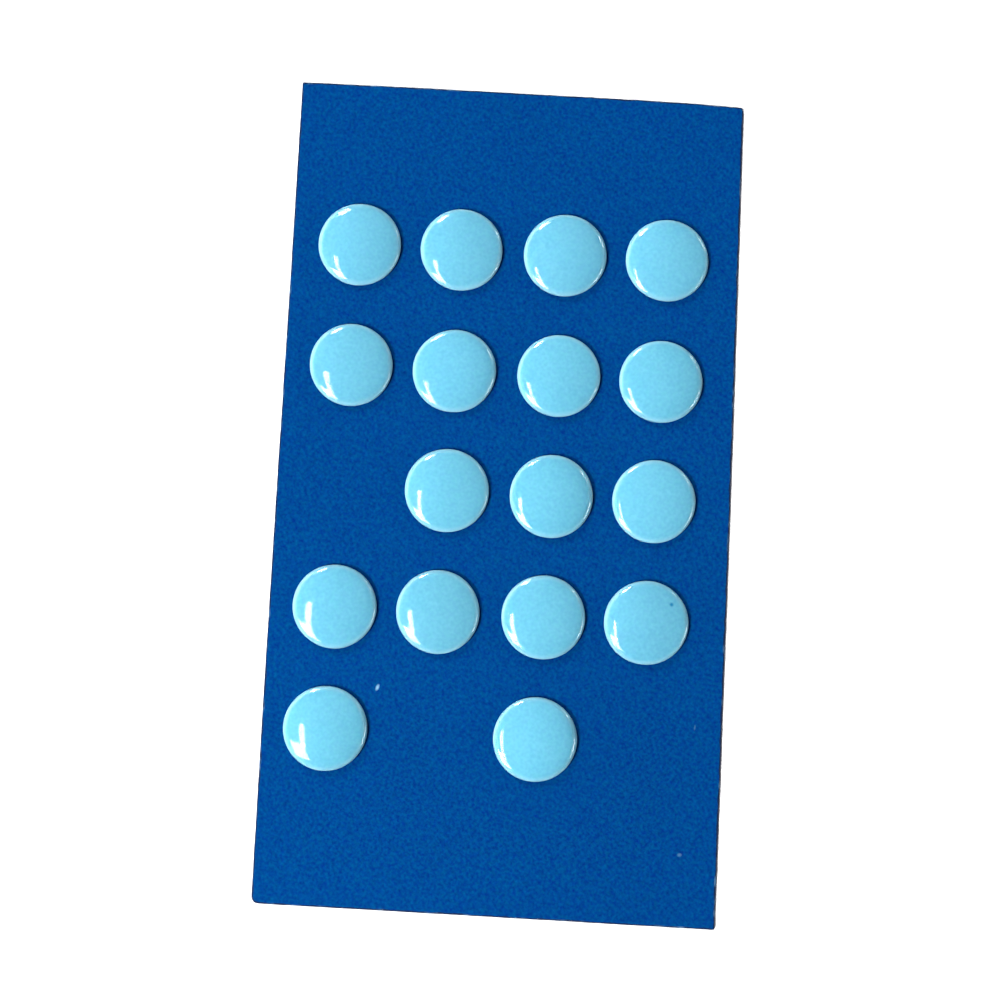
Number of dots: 17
